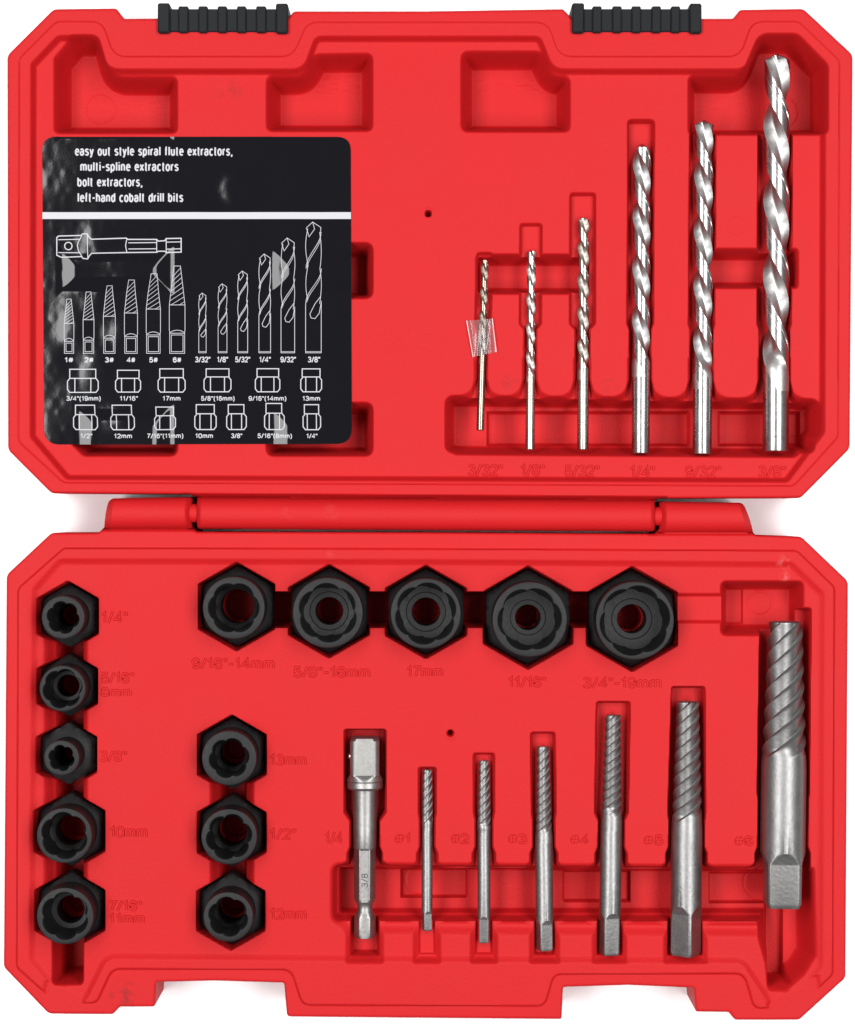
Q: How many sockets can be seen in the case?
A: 13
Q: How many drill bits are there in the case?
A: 6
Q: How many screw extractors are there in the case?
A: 6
